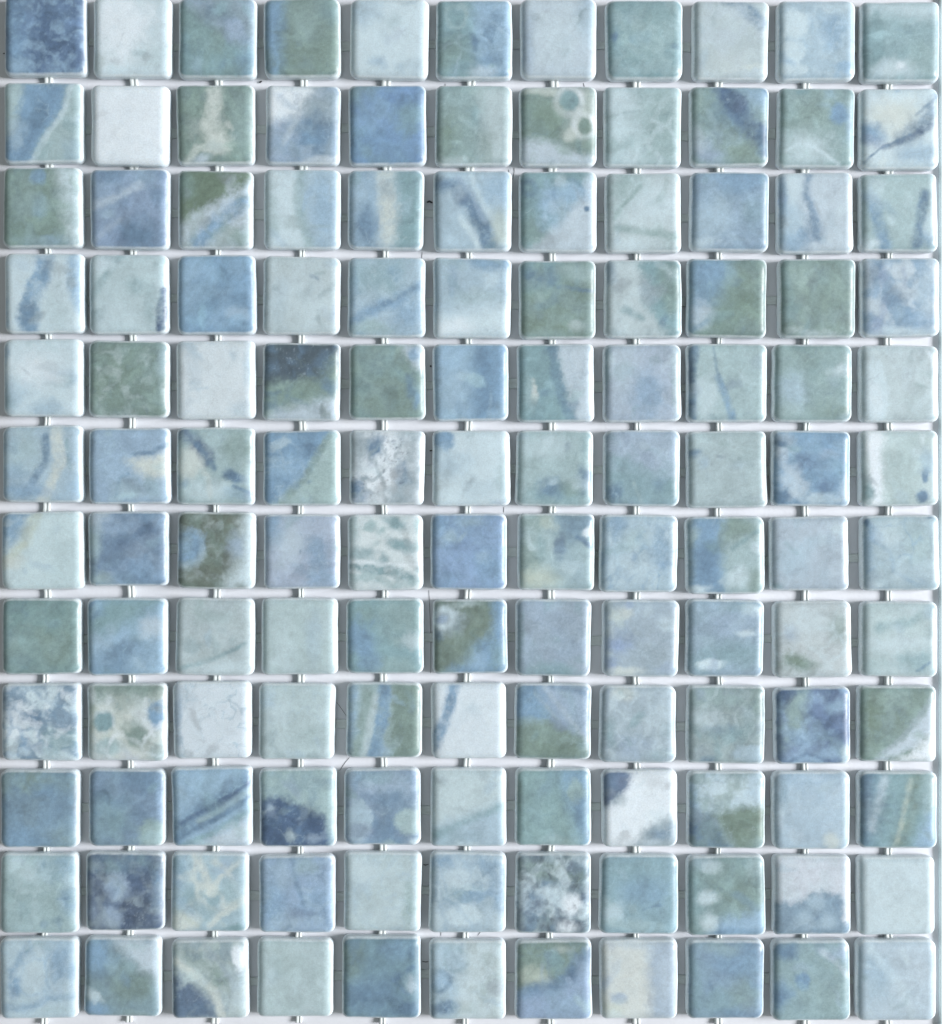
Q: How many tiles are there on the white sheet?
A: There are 132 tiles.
